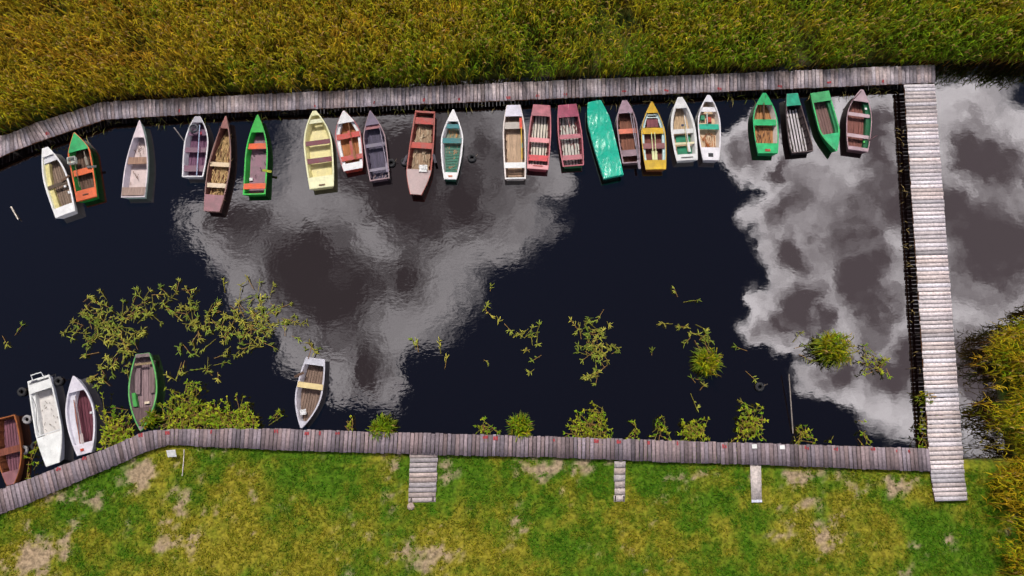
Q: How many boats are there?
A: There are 28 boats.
